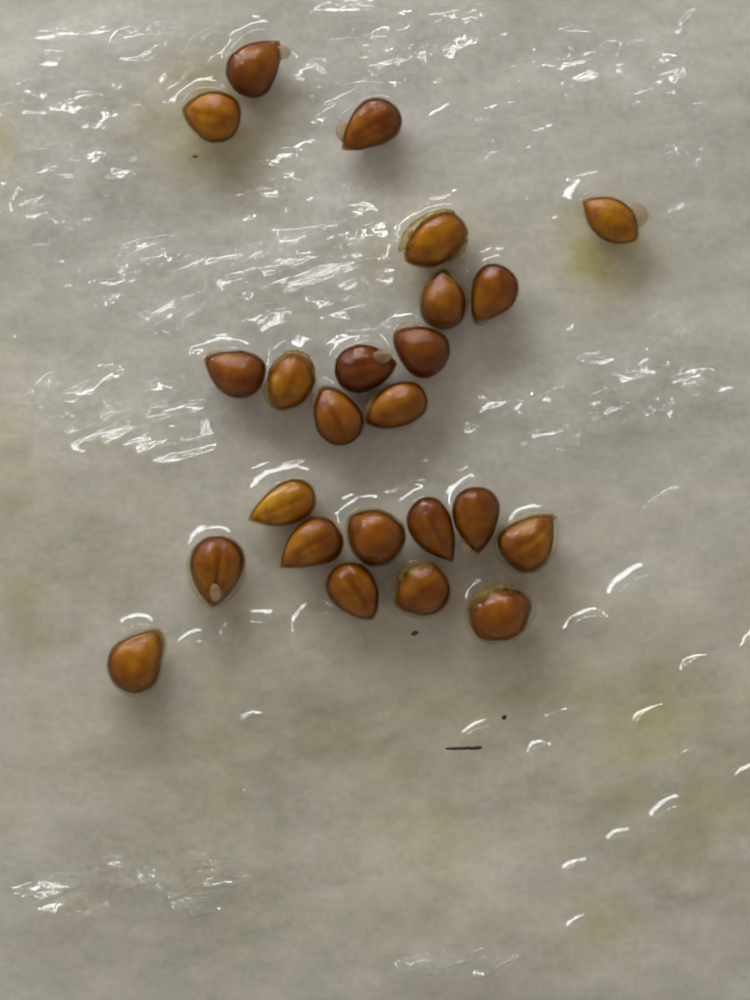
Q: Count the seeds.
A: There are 24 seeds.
